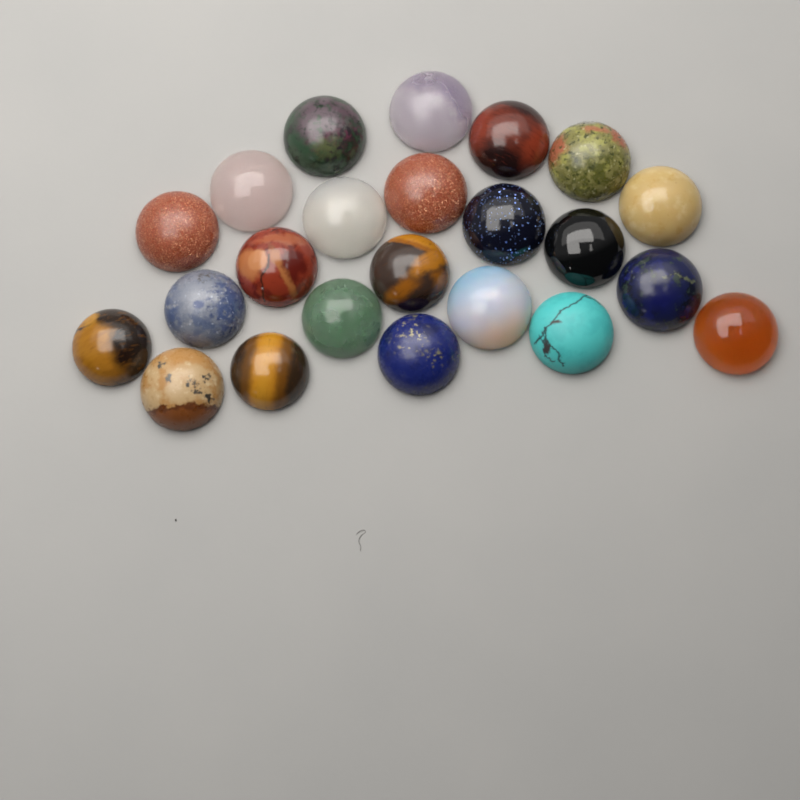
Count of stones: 23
